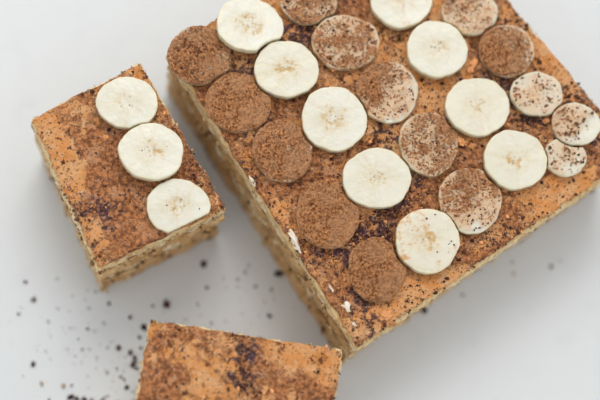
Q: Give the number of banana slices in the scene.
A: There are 27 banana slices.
